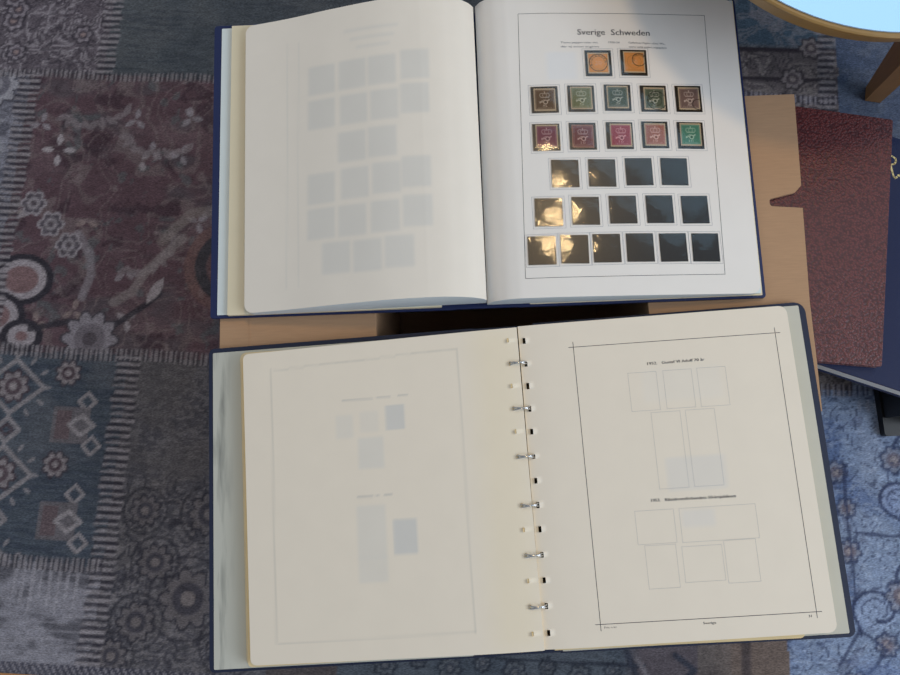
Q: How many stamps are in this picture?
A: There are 12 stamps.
